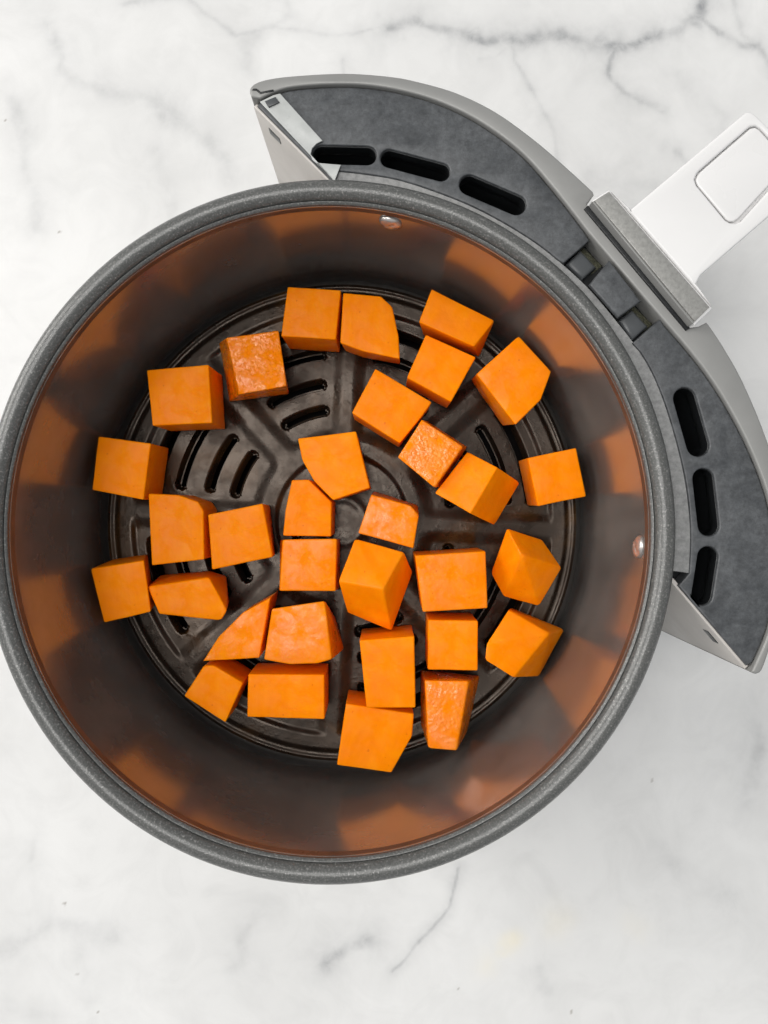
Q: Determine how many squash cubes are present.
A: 32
